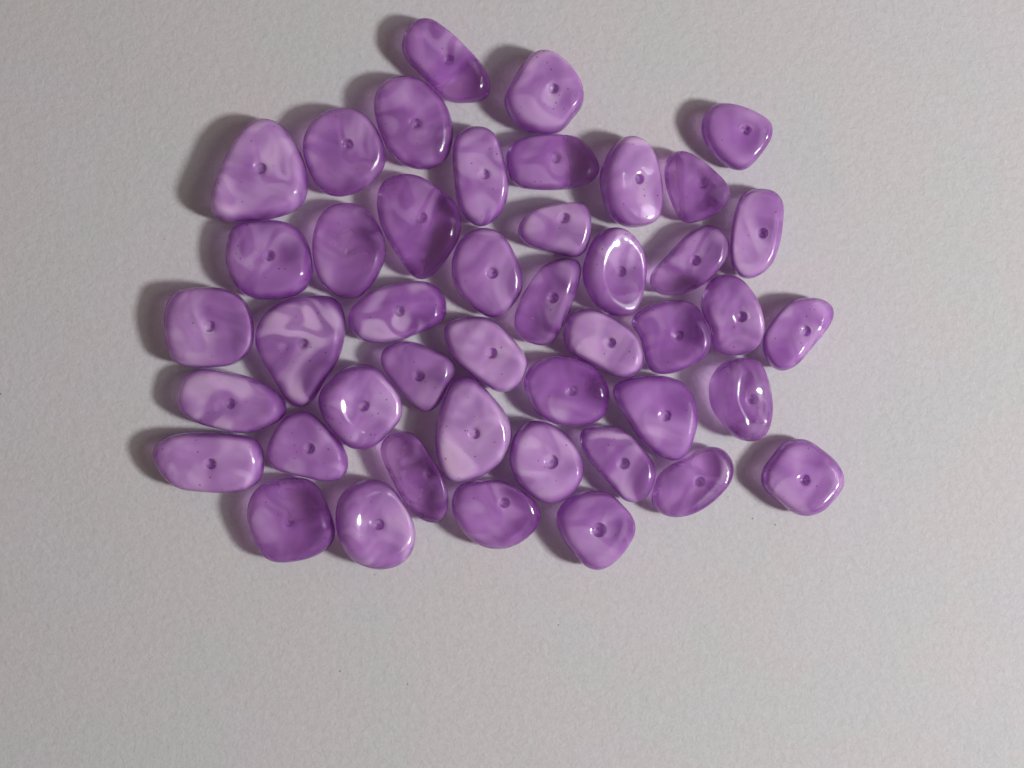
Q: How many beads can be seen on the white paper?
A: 45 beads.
